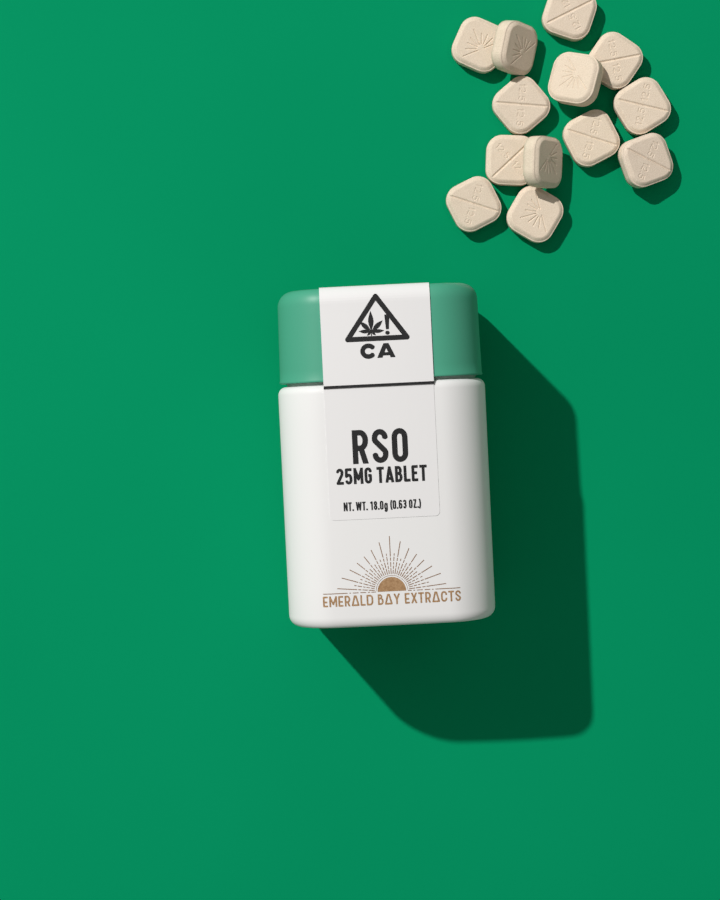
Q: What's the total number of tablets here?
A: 13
